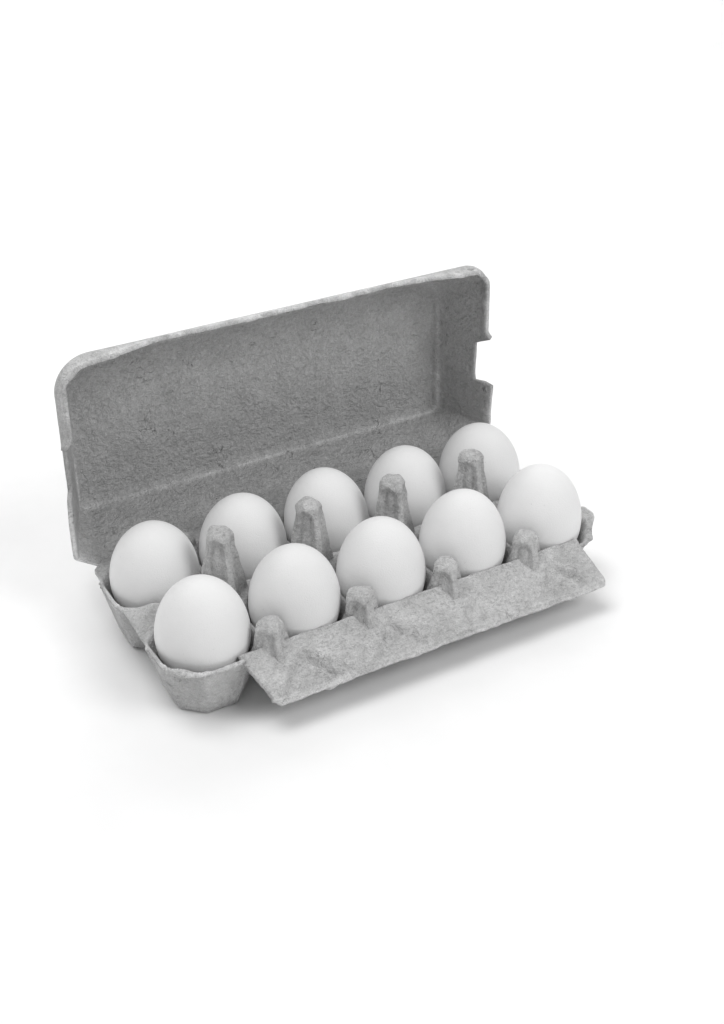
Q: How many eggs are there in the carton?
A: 10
